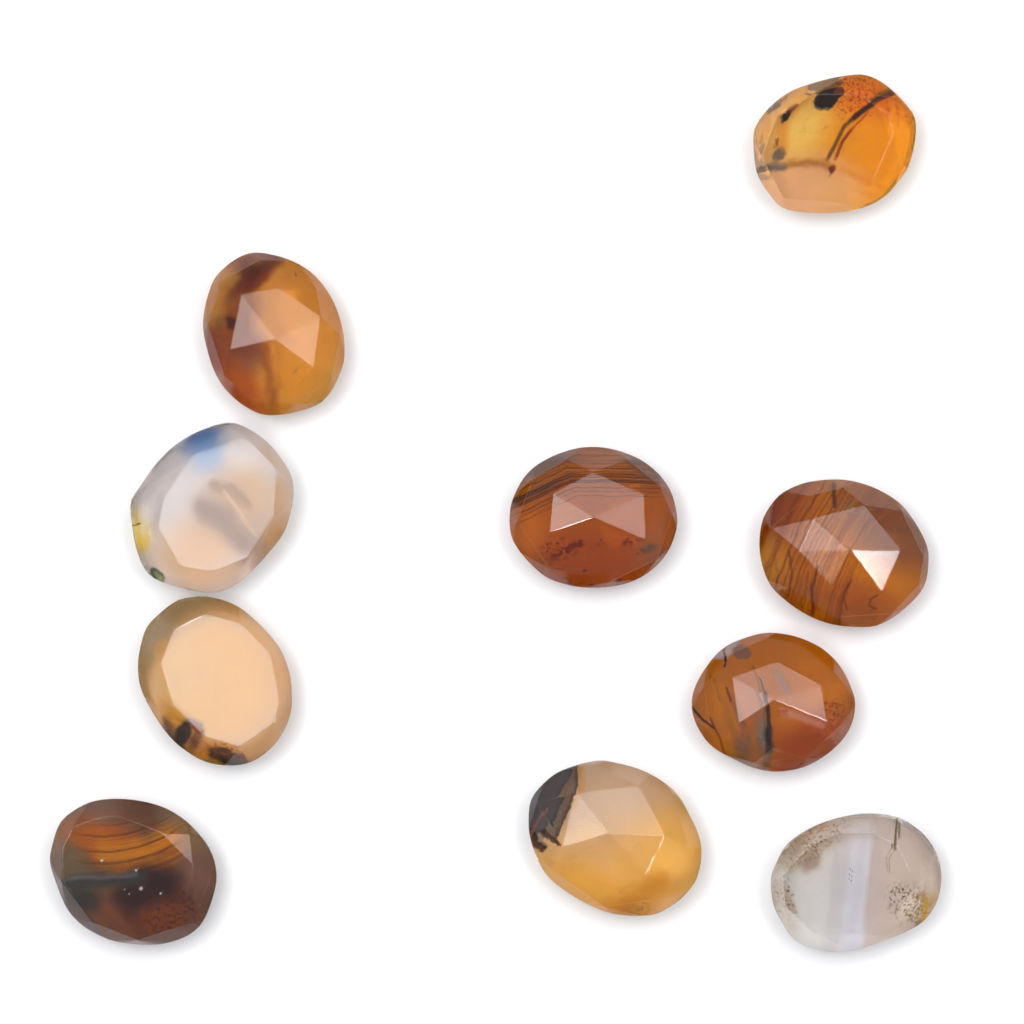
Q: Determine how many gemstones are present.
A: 10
